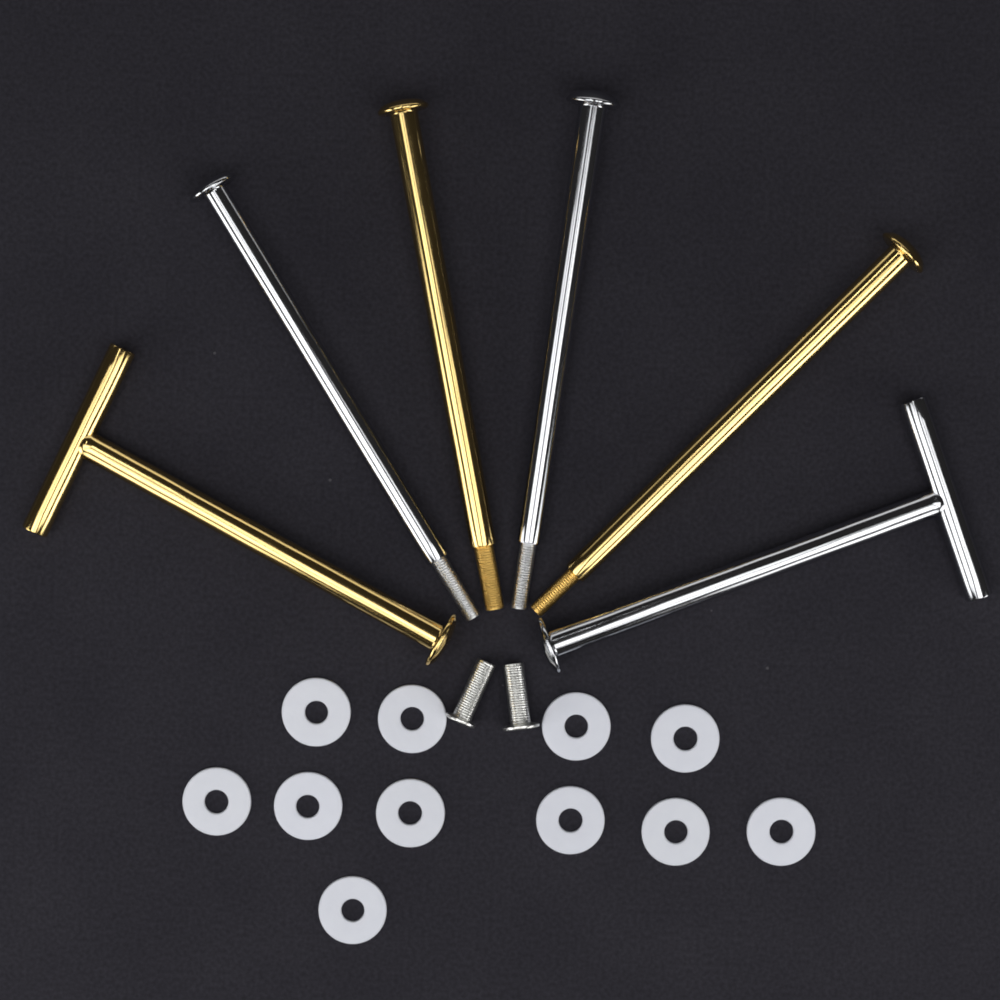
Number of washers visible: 11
